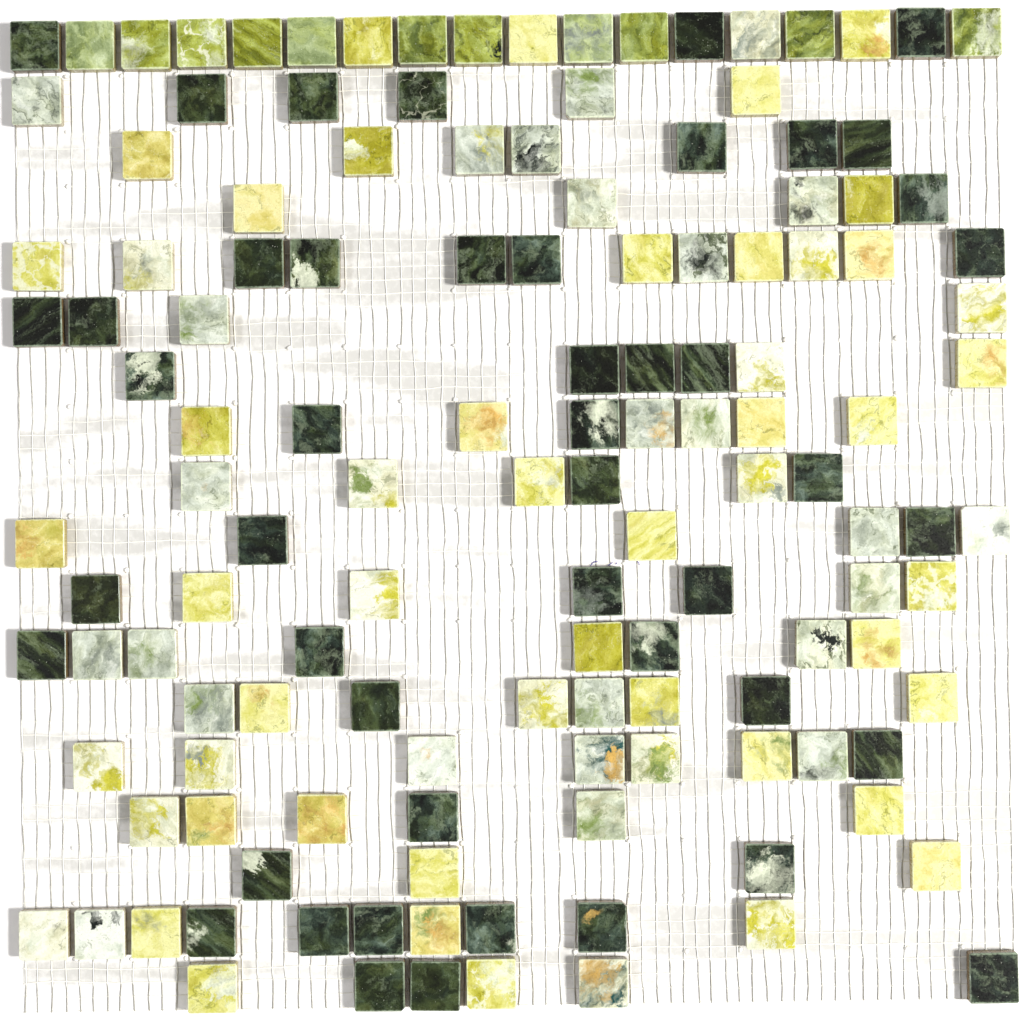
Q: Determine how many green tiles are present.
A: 11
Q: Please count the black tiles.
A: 47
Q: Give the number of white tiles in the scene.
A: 40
